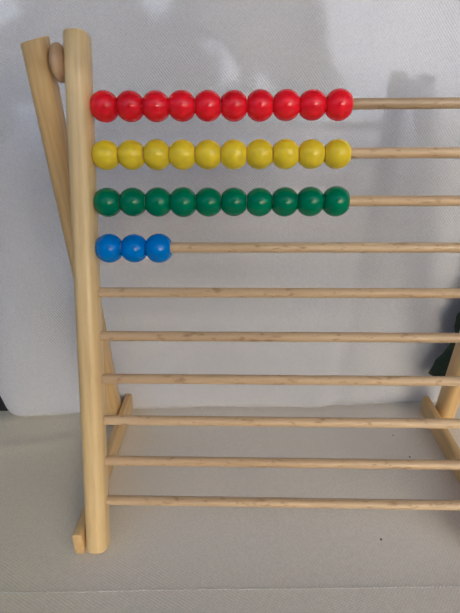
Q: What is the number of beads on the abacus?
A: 33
